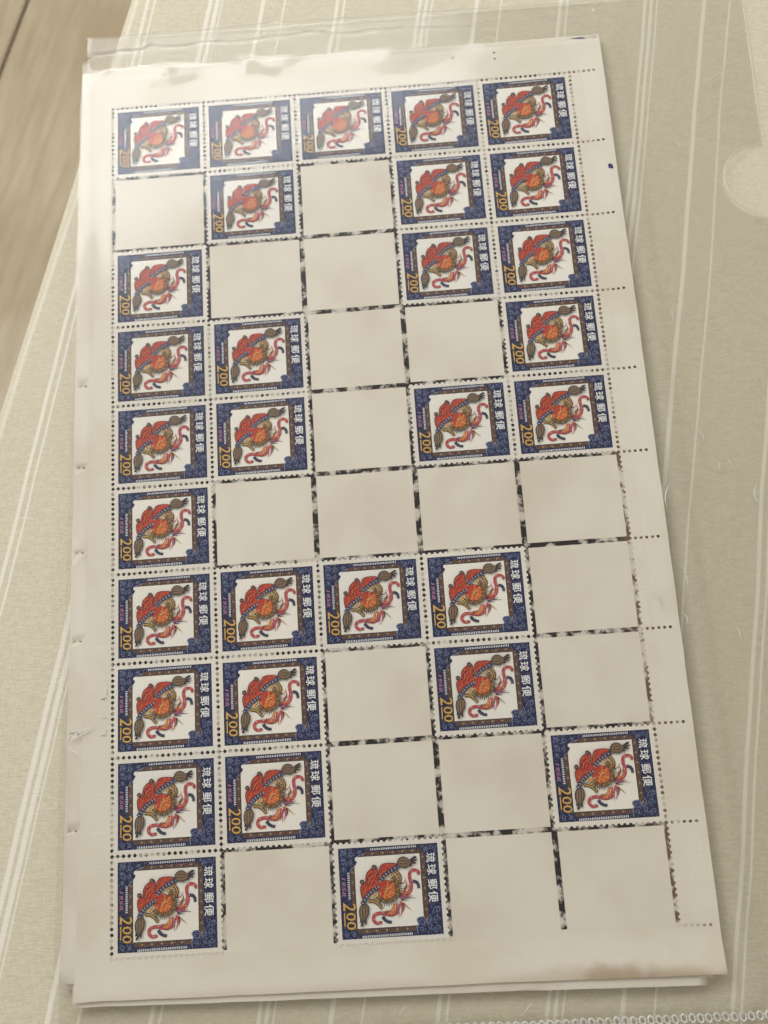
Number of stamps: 31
